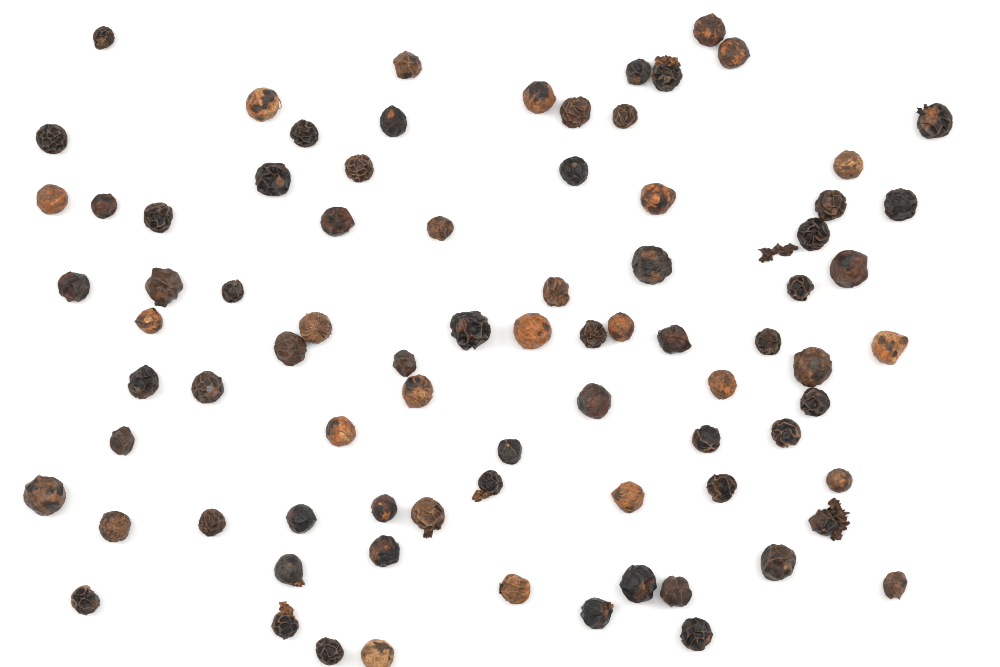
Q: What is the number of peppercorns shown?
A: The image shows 81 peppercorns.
